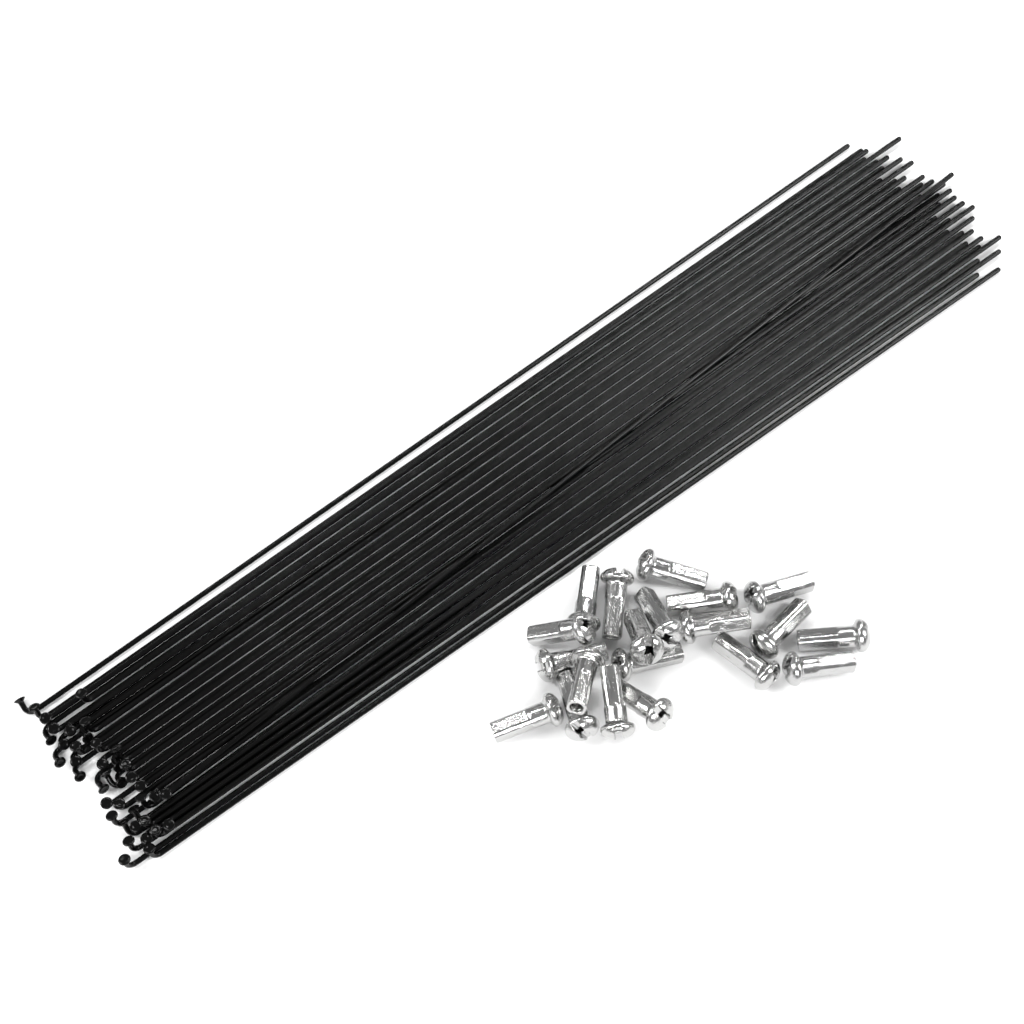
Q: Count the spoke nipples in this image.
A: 20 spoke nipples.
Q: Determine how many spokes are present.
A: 40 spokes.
